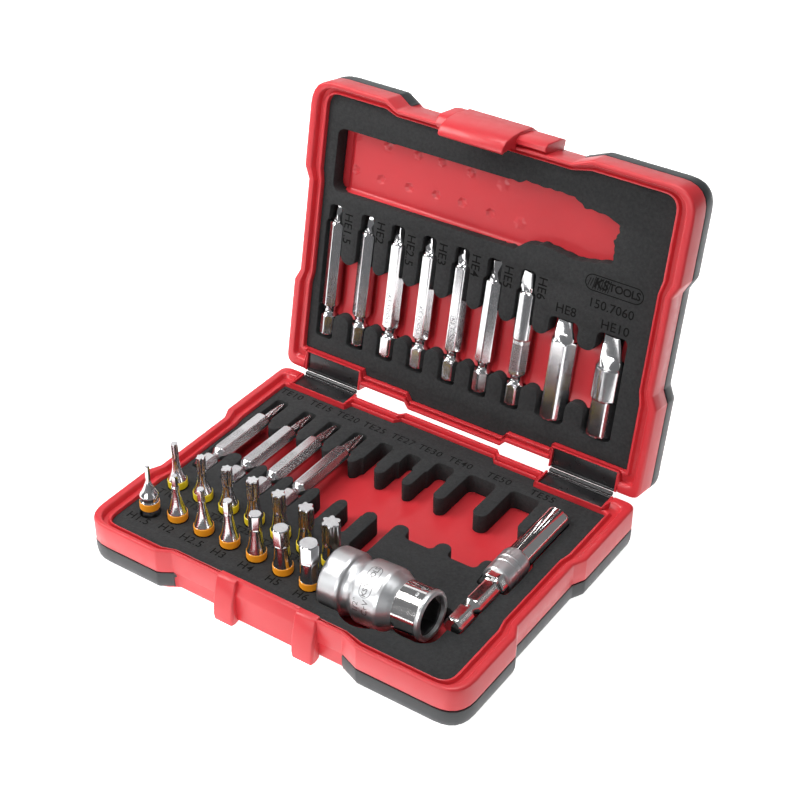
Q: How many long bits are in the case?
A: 13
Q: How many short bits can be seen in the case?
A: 14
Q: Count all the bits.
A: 27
